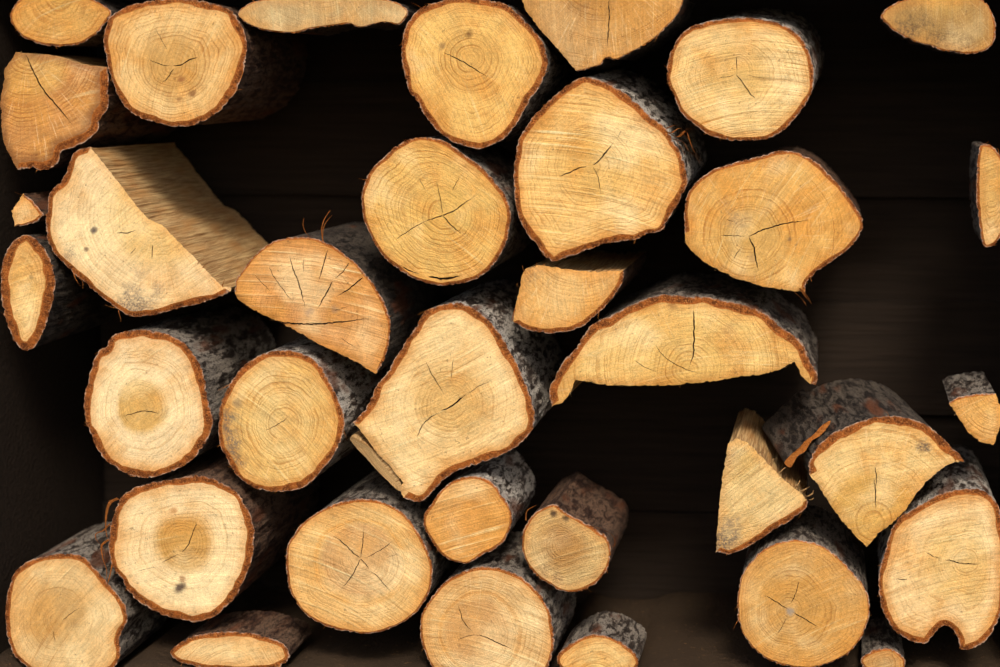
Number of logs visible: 35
